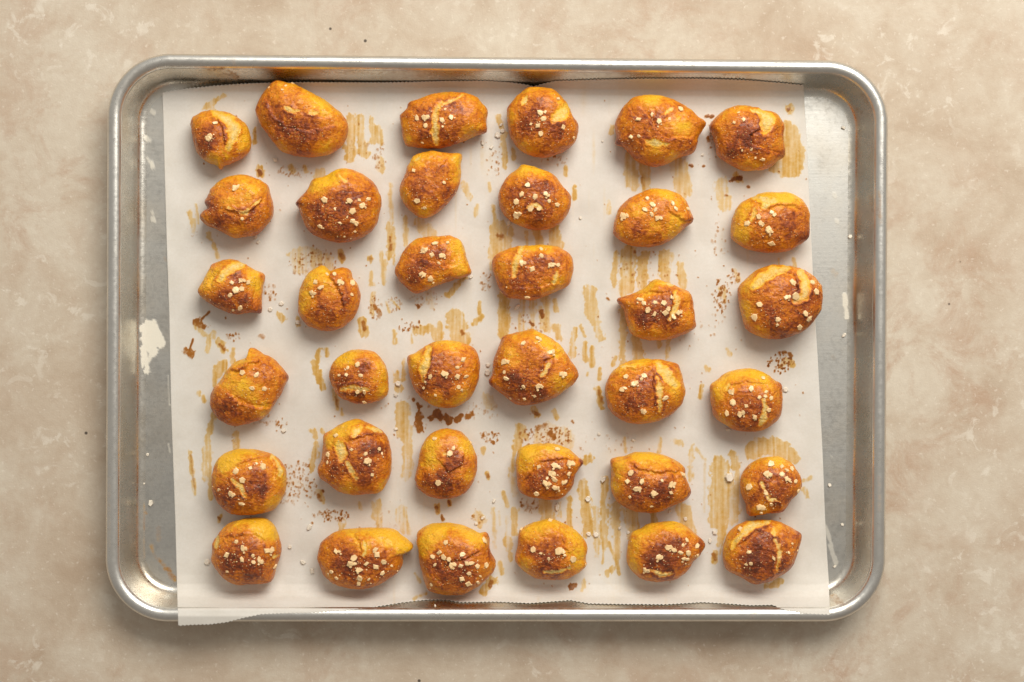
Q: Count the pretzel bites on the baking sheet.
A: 36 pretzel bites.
